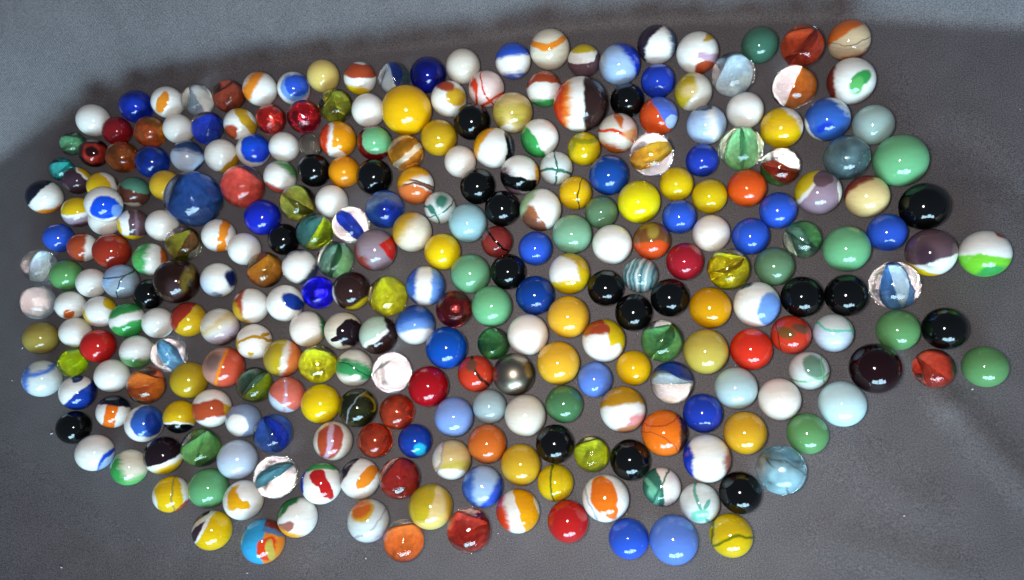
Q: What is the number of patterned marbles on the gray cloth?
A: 150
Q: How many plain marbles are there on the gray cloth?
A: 139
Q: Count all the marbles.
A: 289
